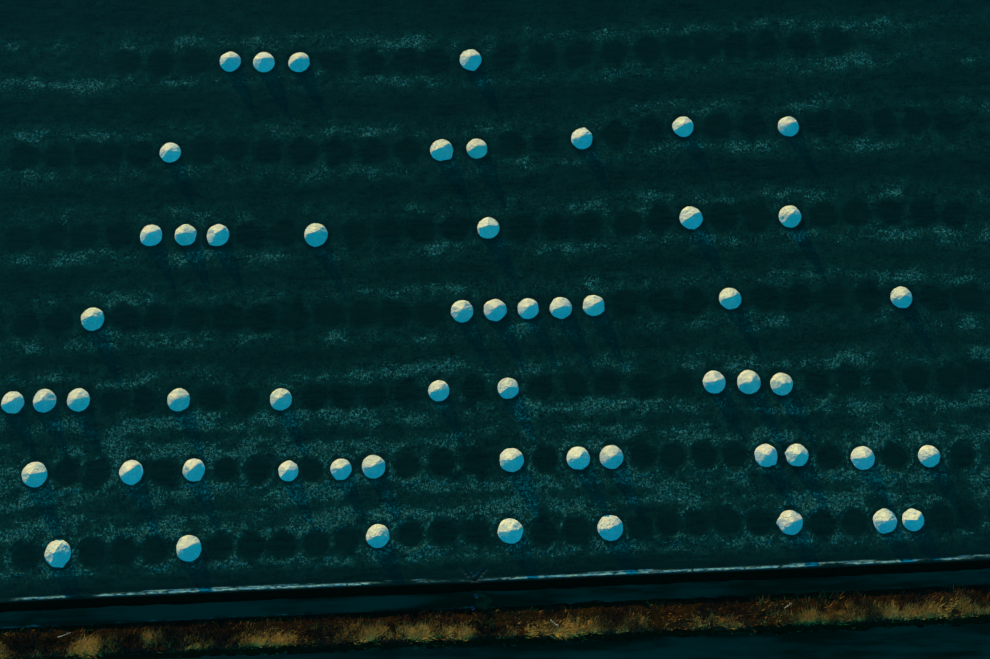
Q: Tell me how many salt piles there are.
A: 56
